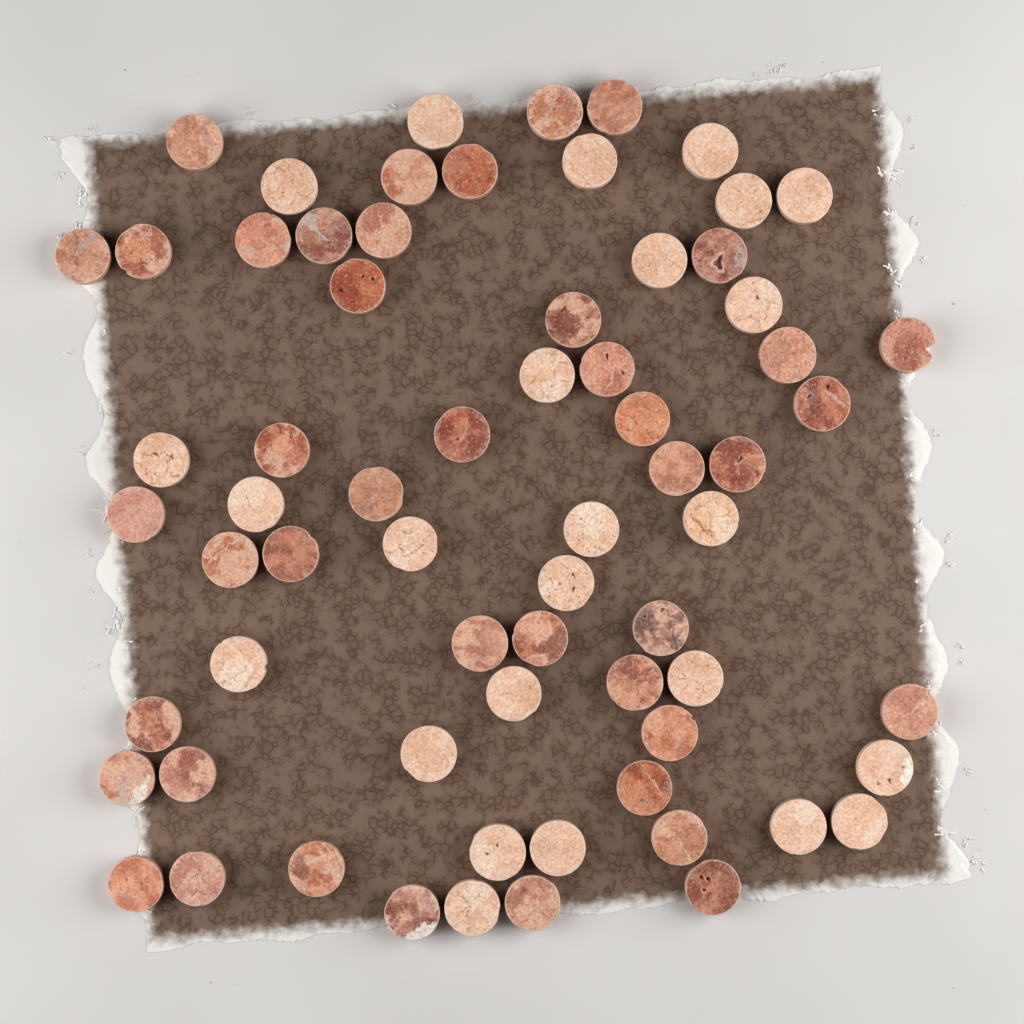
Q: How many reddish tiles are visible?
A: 43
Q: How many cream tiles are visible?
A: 25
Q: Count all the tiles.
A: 68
